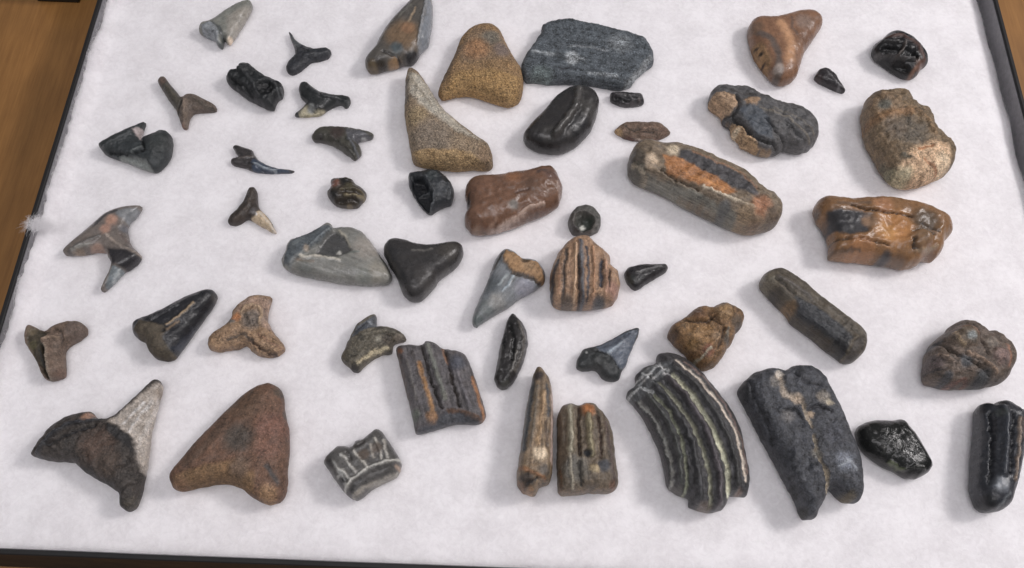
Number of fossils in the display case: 52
